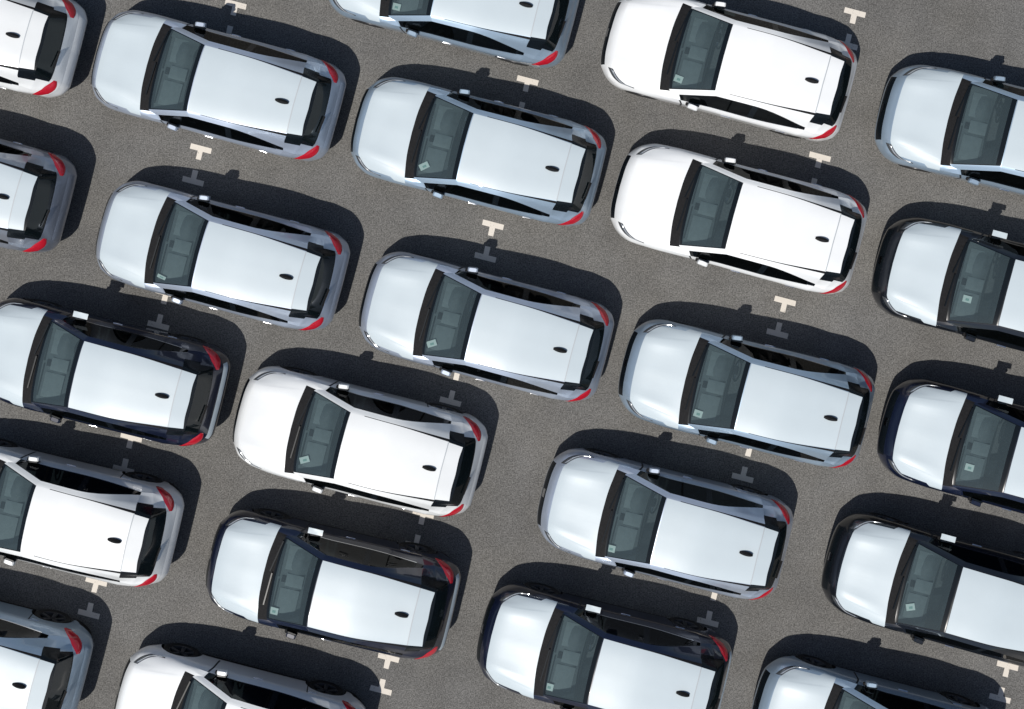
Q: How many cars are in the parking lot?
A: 23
